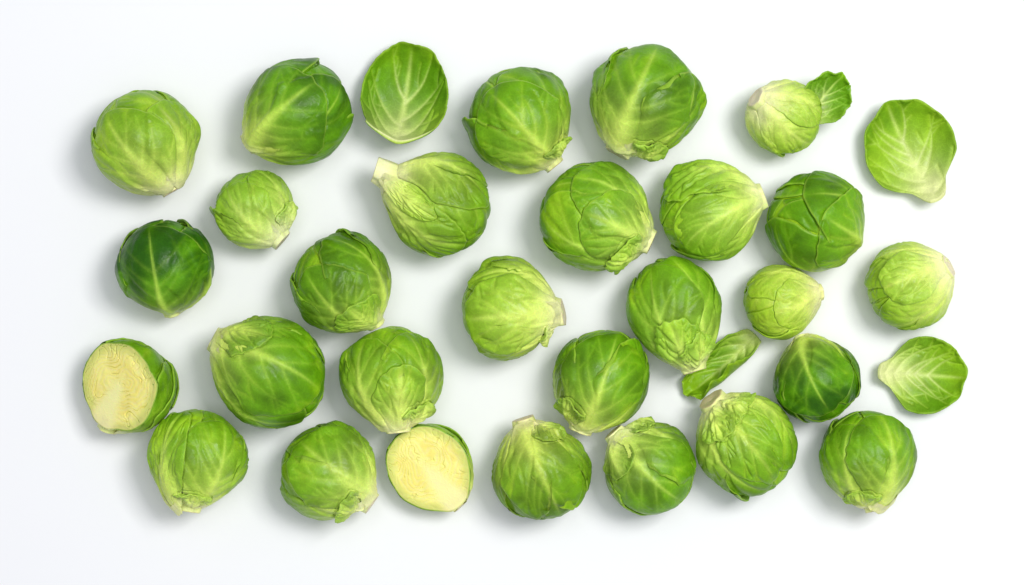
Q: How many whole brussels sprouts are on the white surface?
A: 26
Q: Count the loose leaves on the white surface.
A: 4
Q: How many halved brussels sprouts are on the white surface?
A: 2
